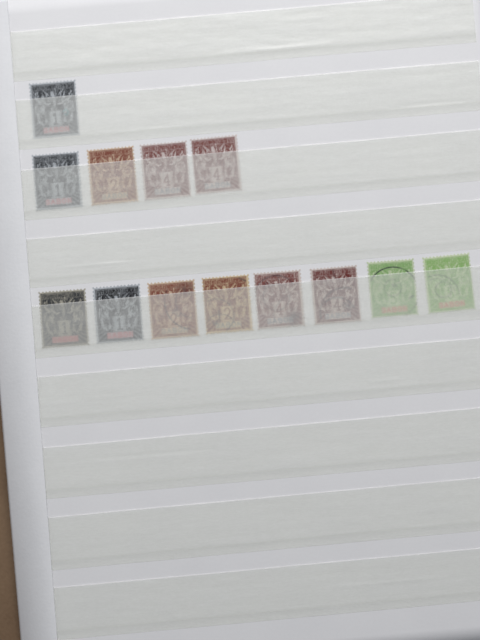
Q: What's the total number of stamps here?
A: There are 13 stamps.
